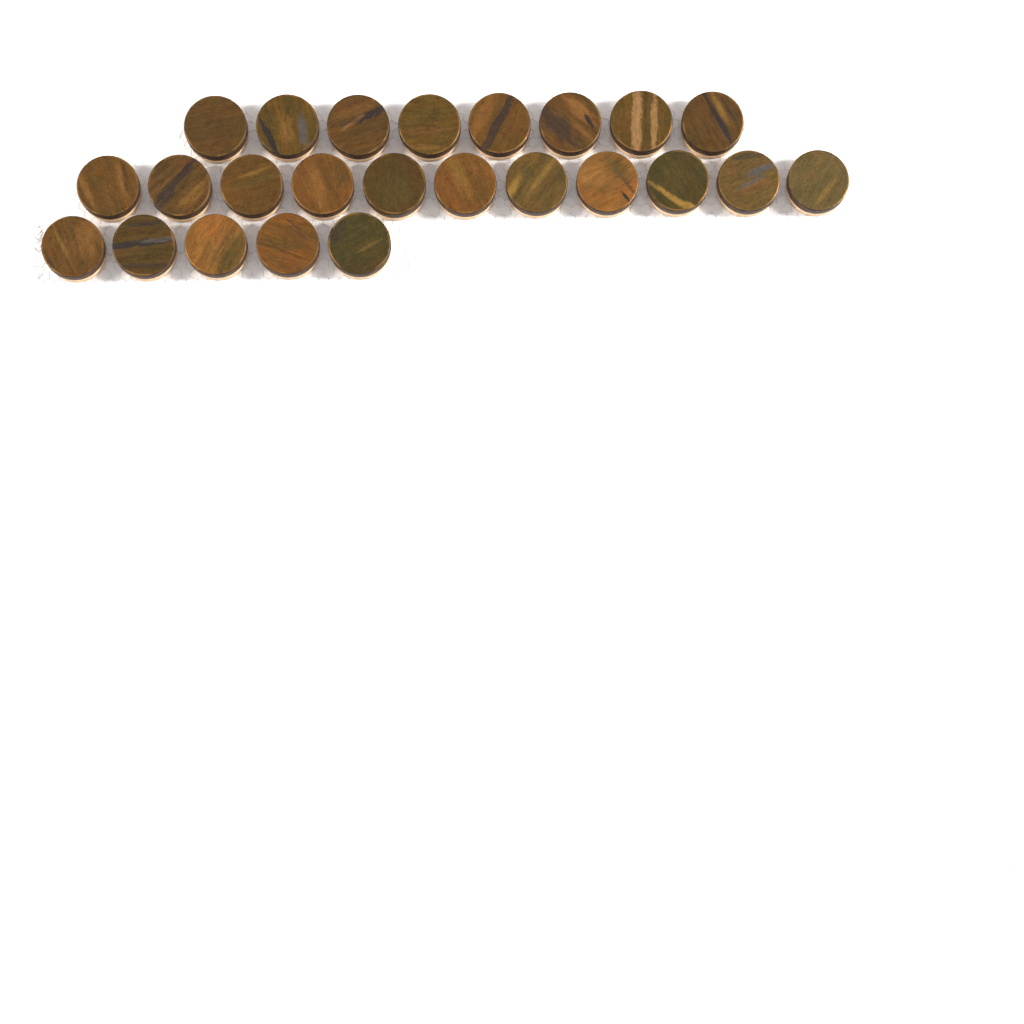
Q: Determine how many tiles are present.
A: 24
